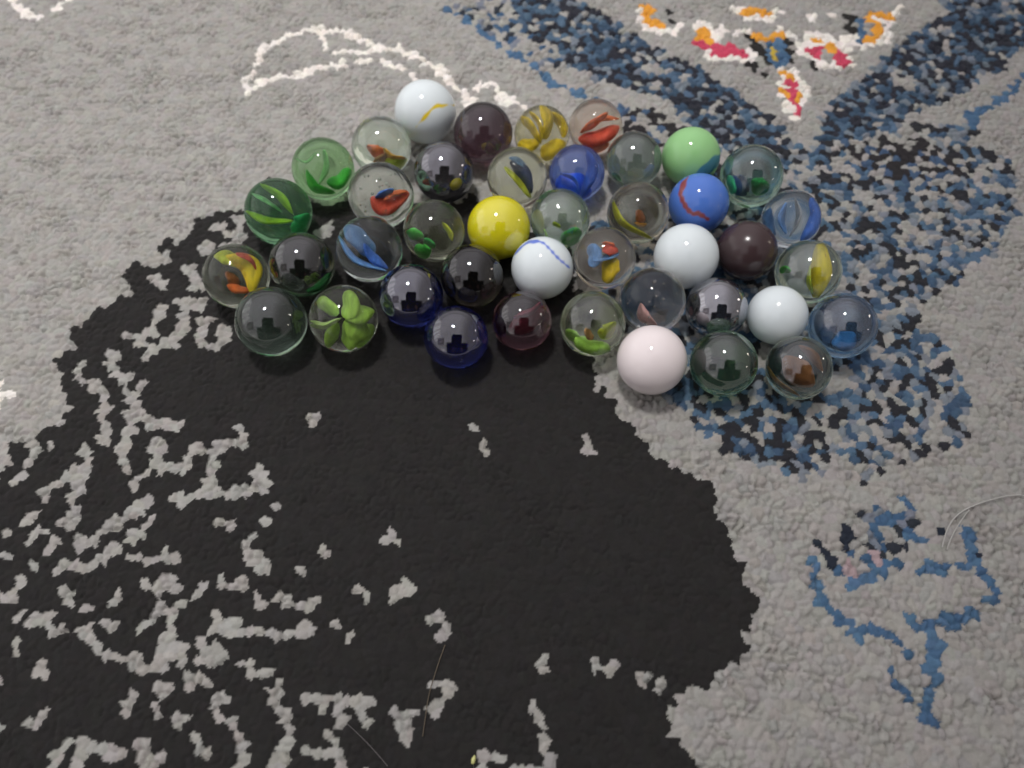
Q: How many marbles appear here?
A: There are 42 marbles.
